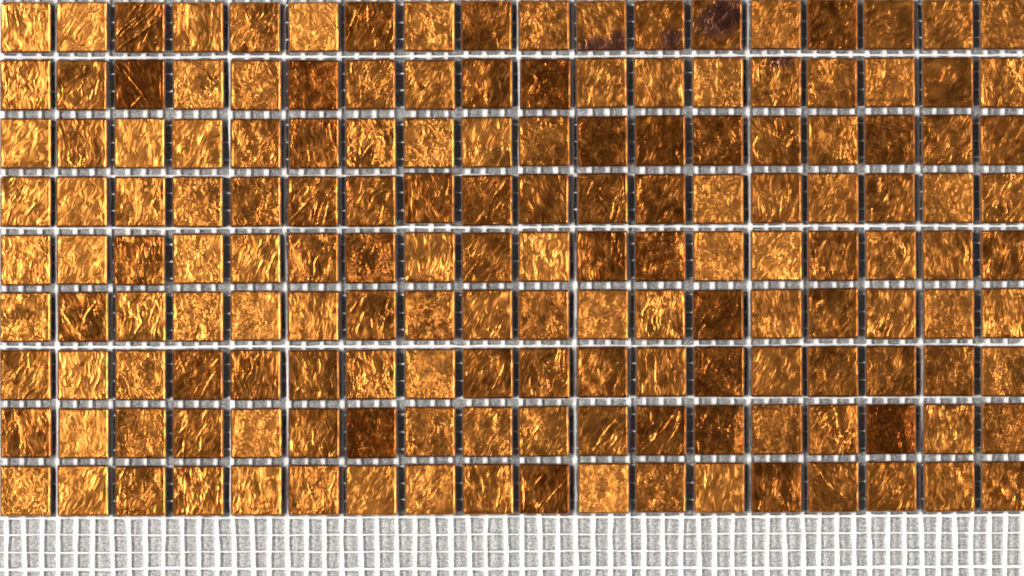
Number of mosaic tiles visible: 162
